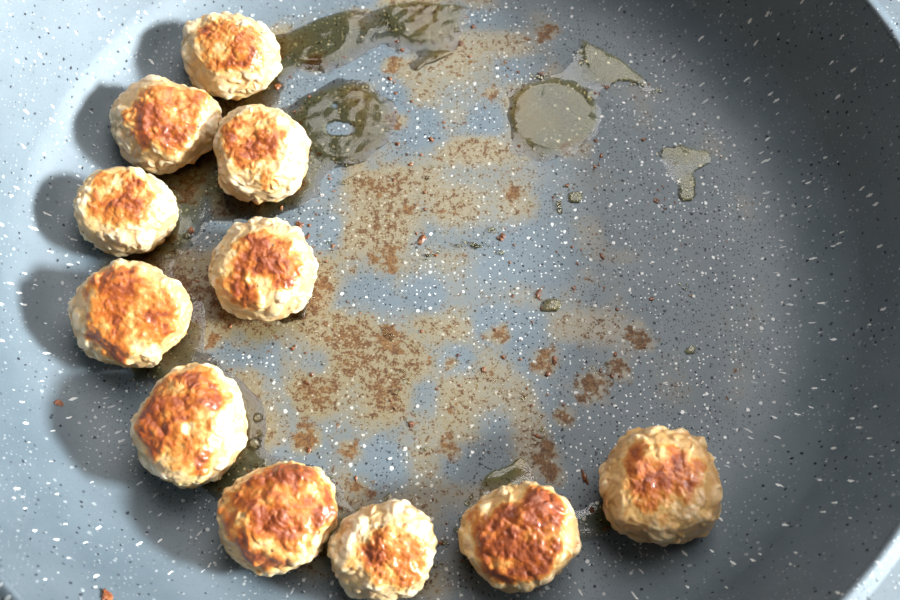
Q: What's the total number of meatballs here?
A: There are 11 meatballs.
